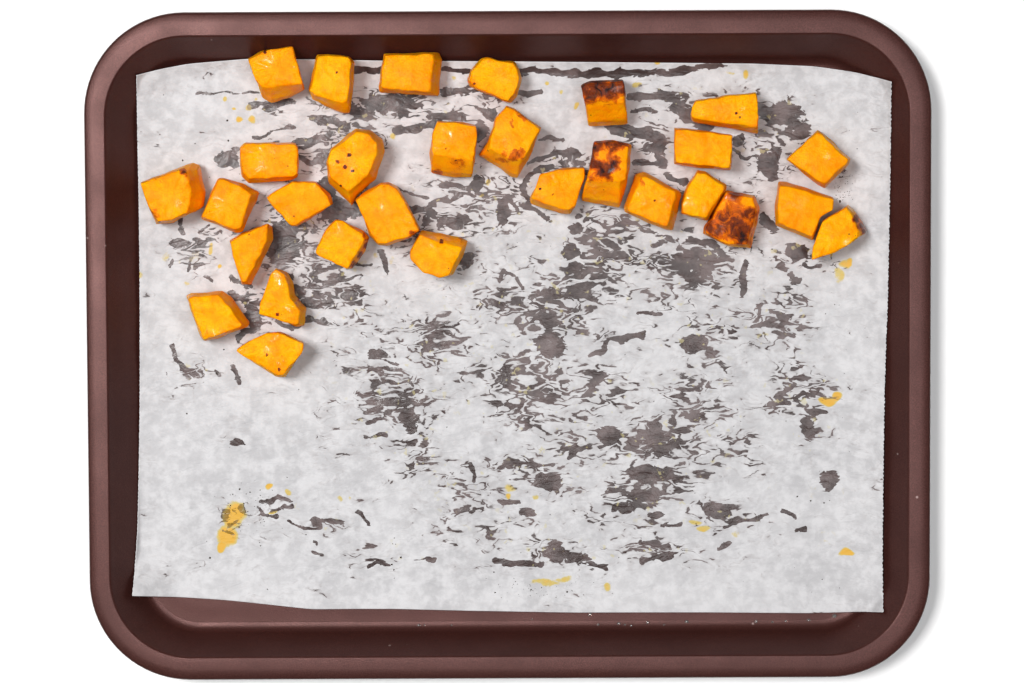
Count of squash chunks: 29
